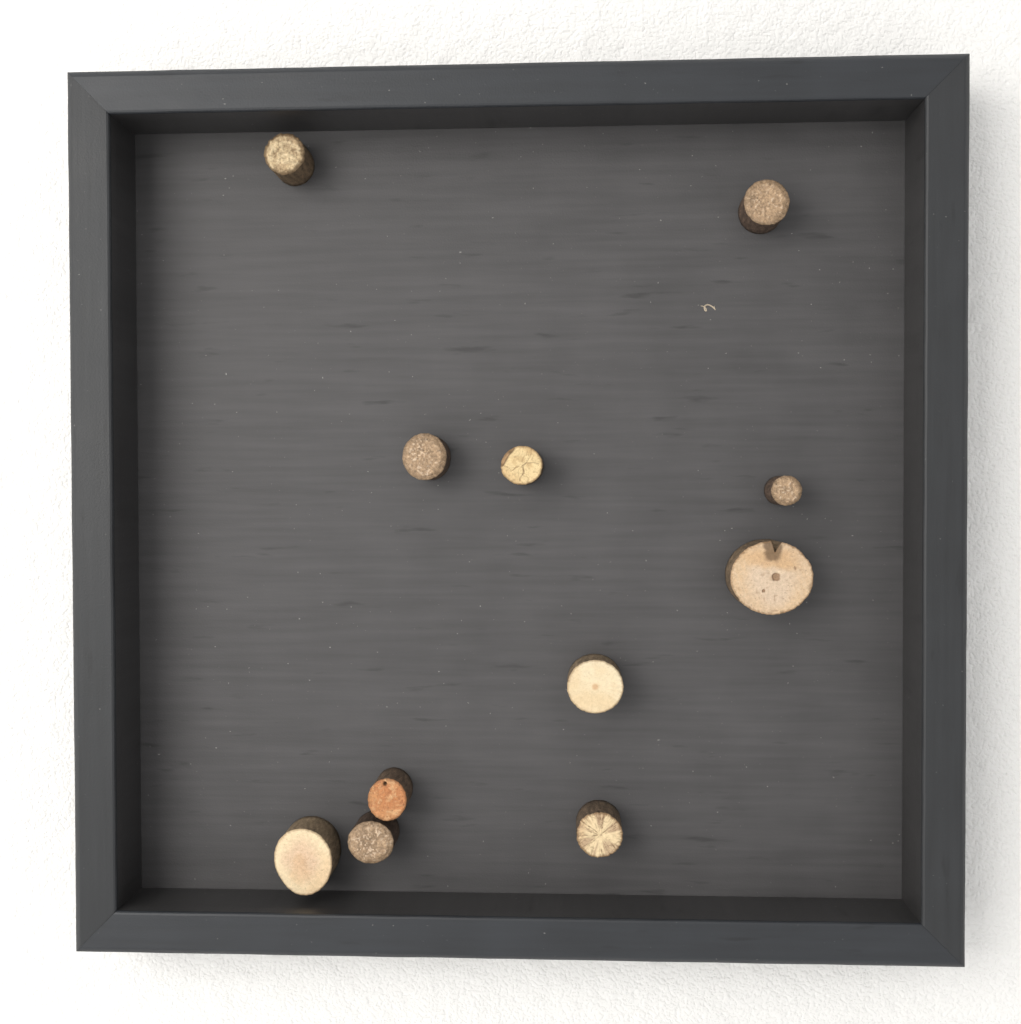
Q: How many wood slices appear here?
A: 11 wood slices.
